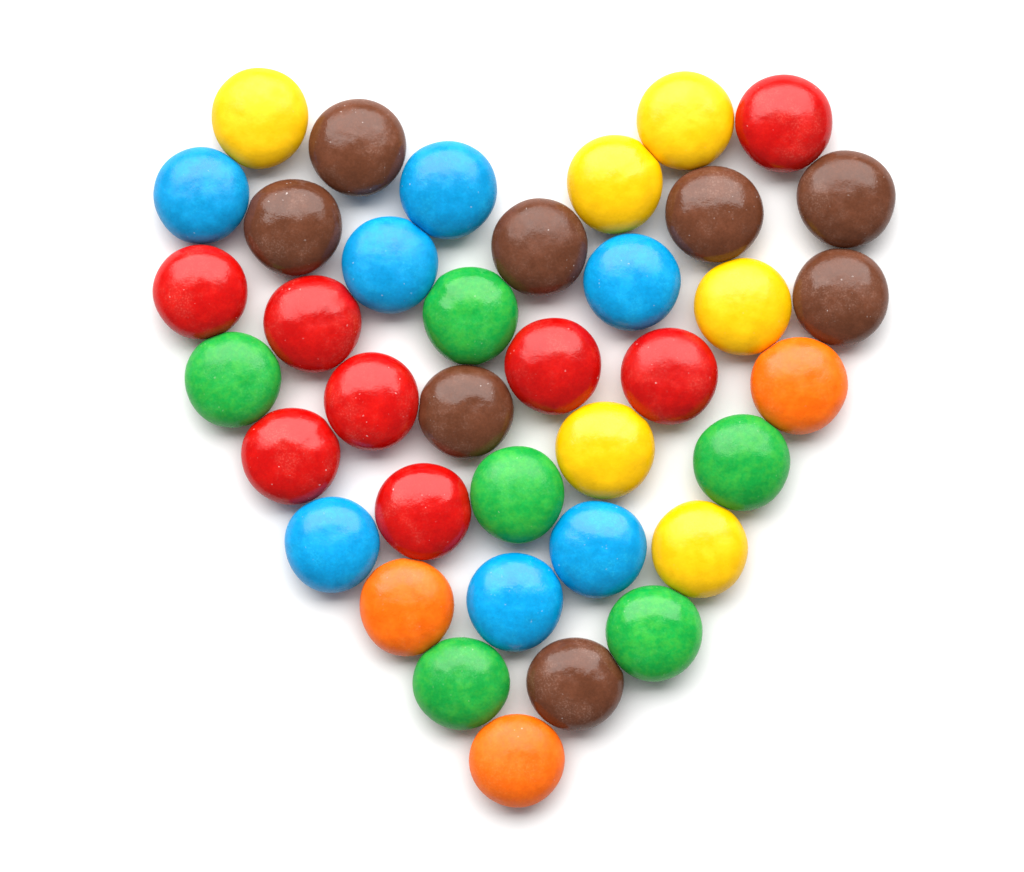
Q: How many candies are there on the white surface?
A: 38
